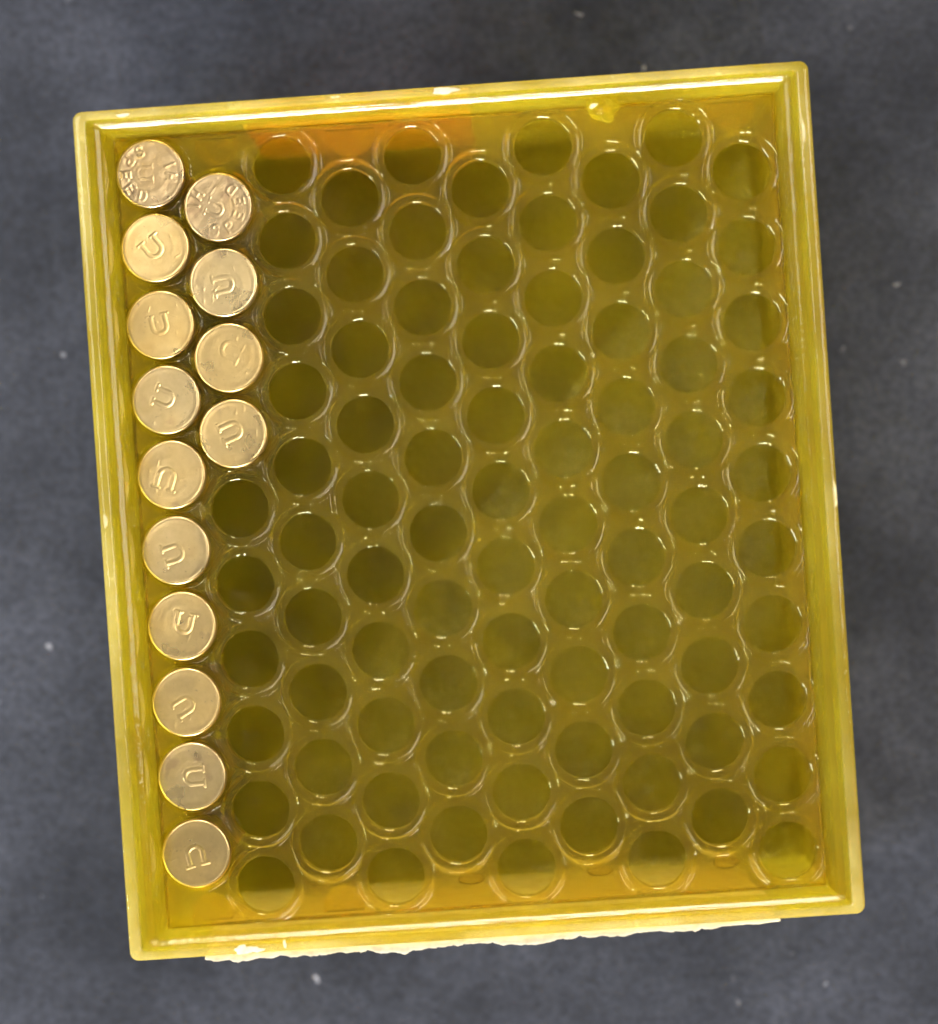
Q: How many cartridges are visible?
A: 14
